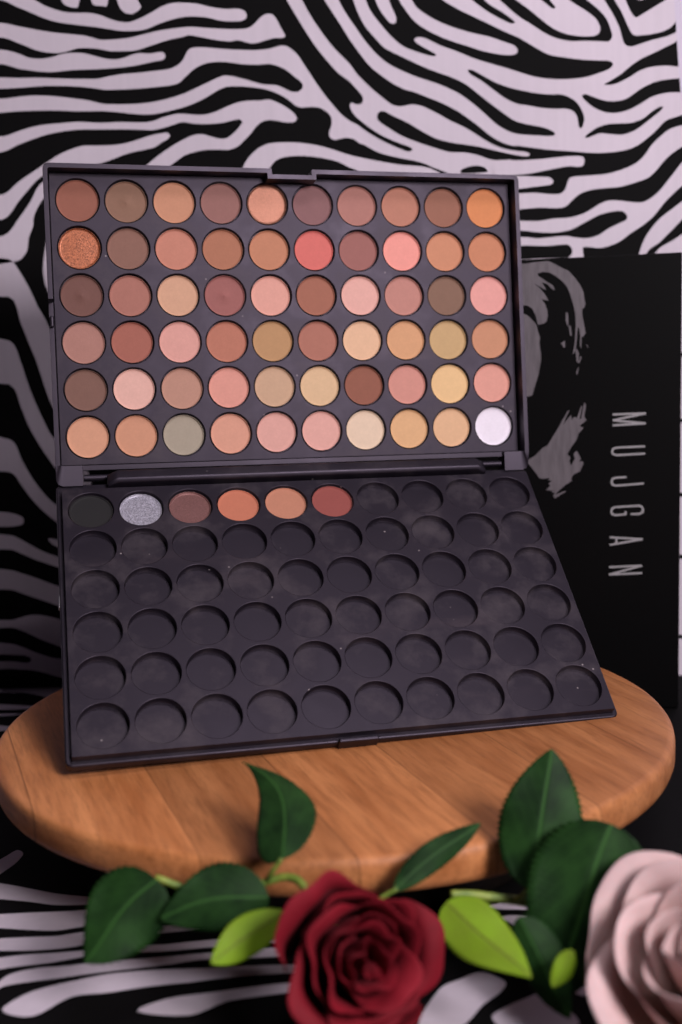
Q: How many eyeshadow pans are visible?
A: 66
